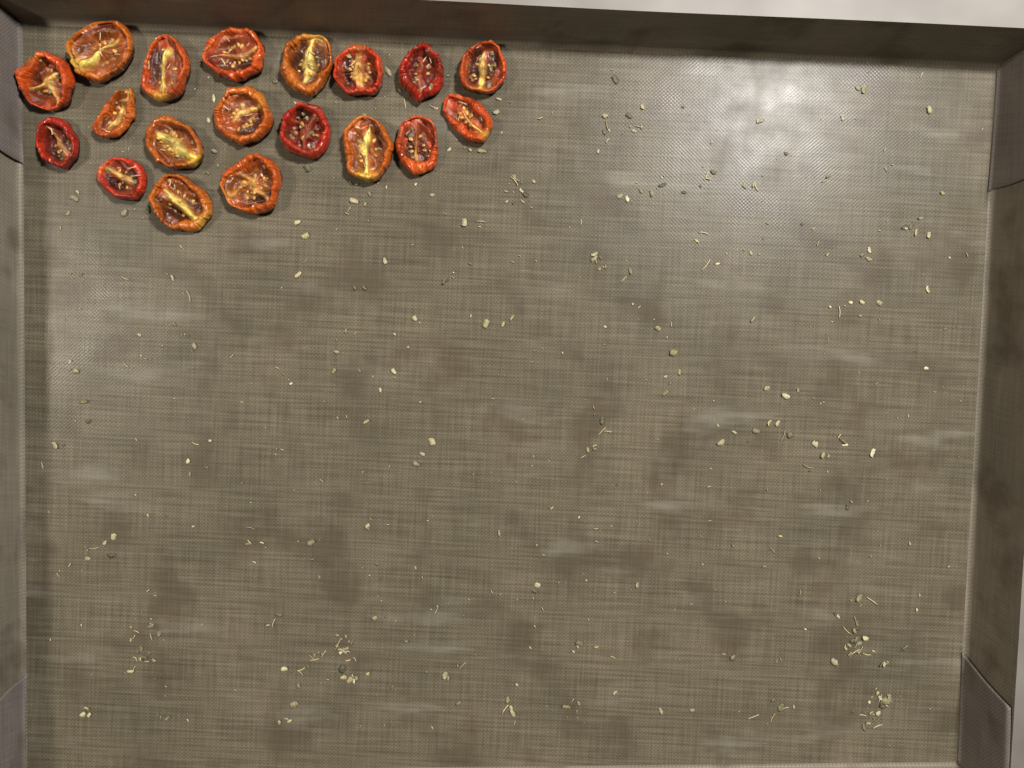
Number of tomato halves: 19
